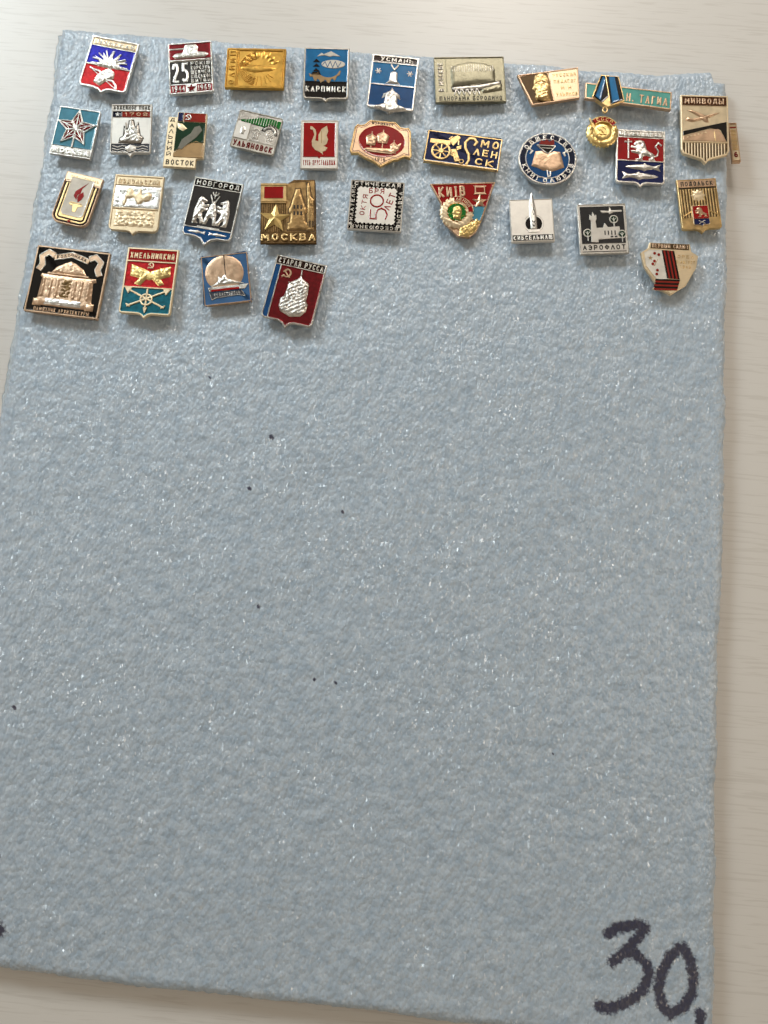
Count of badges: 33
